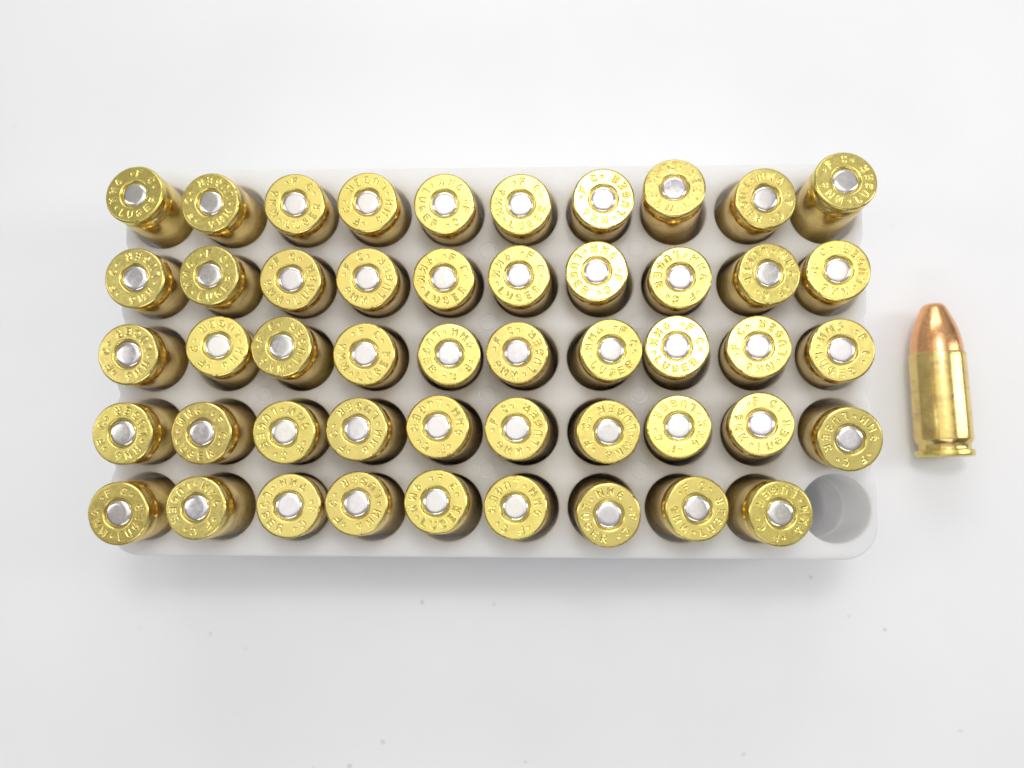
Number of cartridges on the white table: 50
